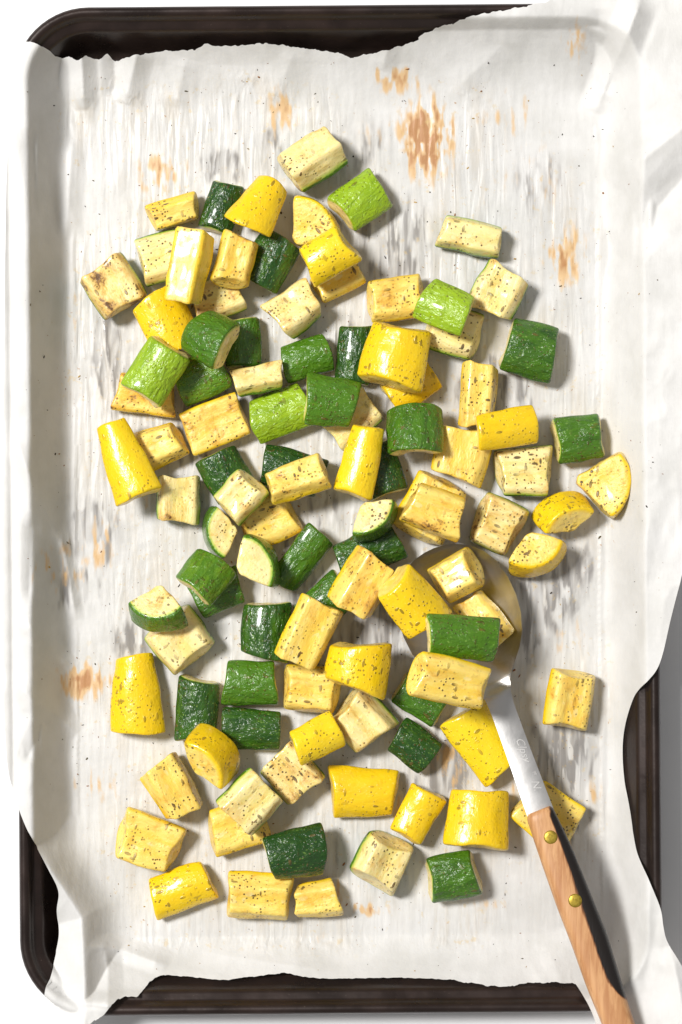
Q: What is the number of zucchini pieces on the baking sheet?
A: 55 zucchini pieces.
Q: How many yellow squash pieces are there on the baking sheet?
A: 49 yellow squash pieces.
